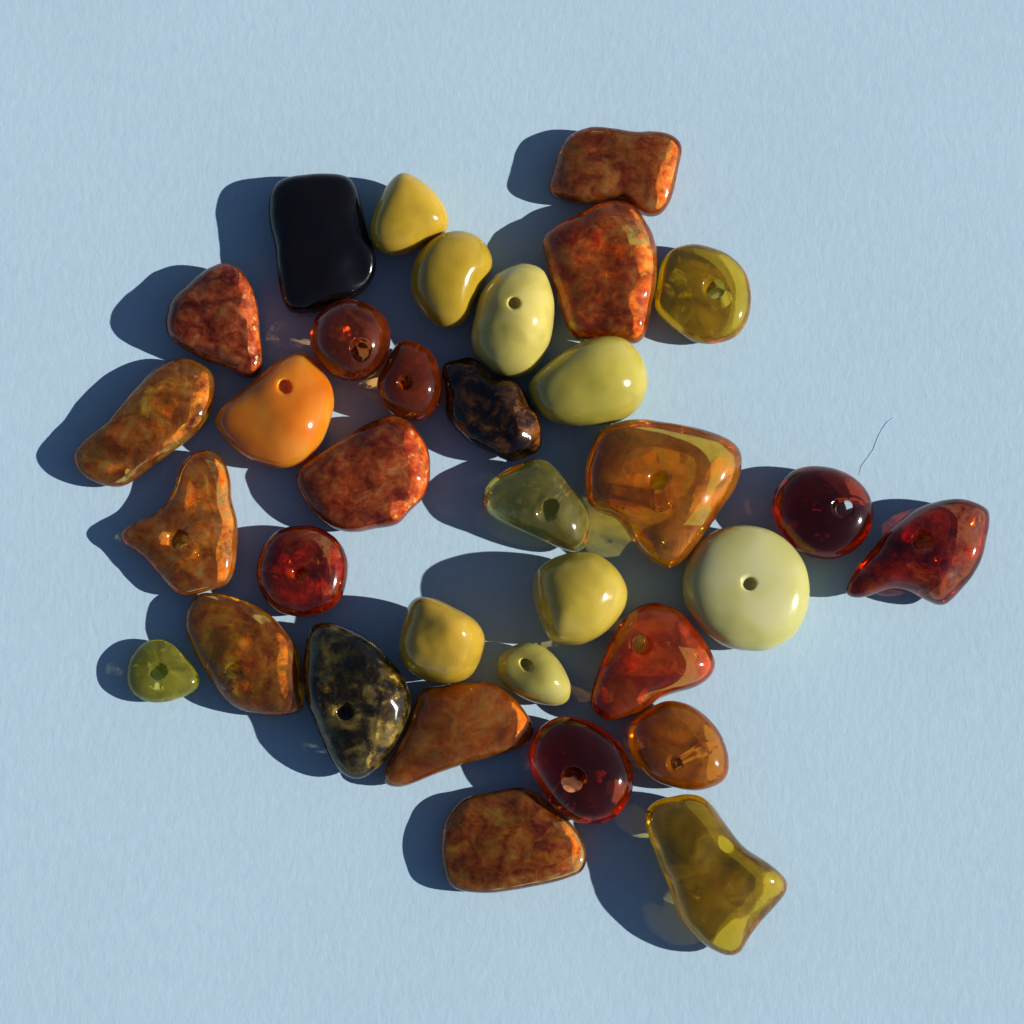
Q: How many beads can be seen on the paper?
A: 34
